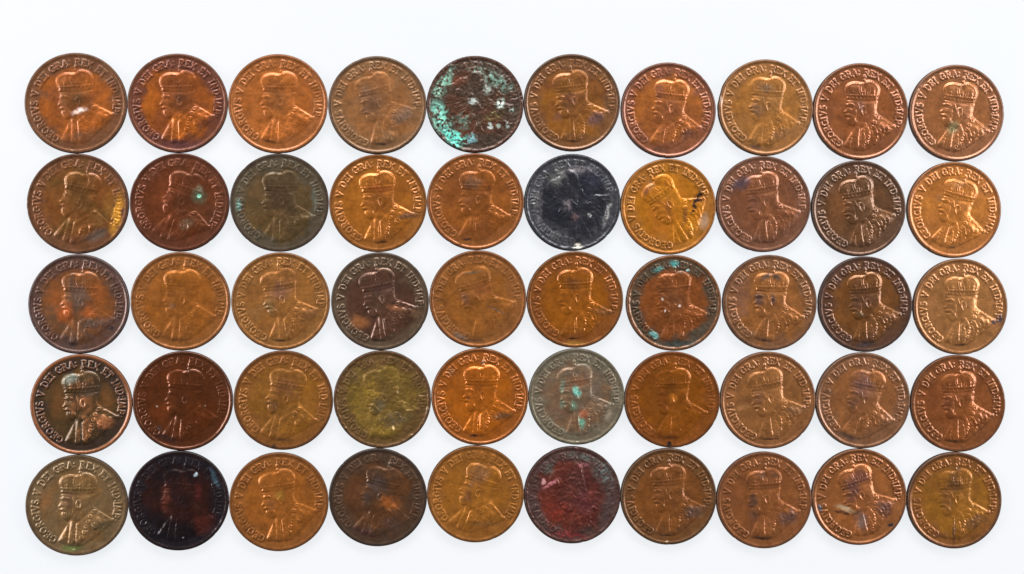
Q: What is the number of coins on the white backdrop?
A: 50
